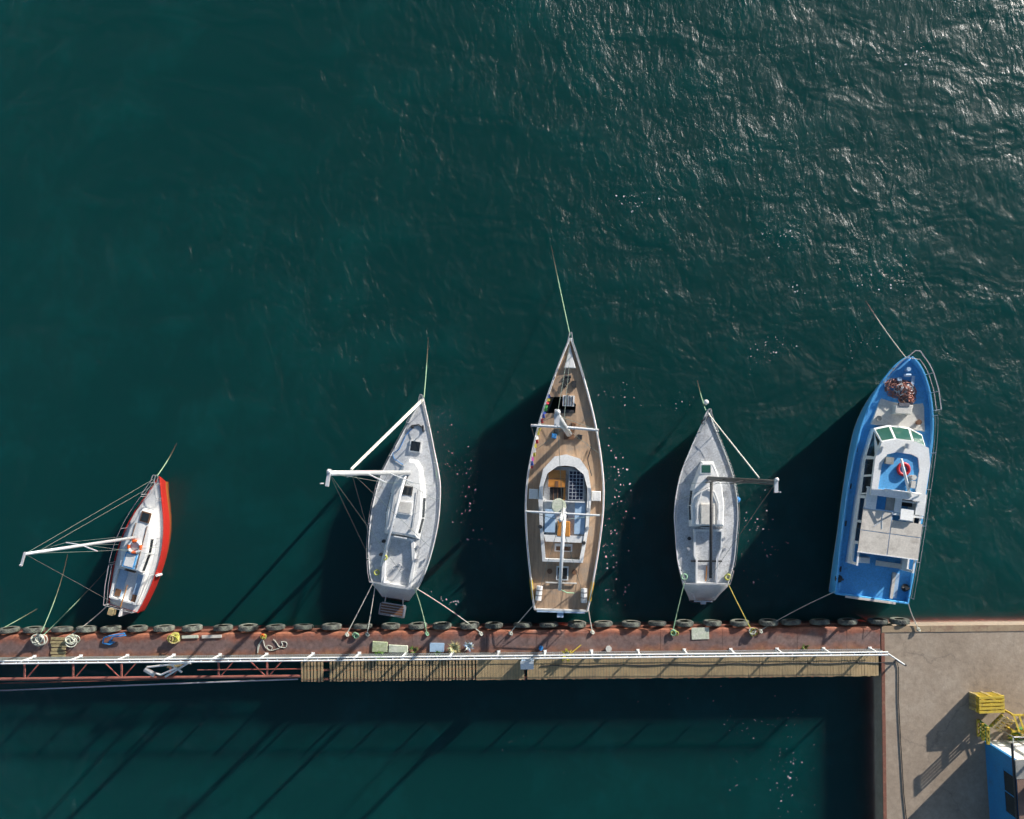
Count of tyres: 34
